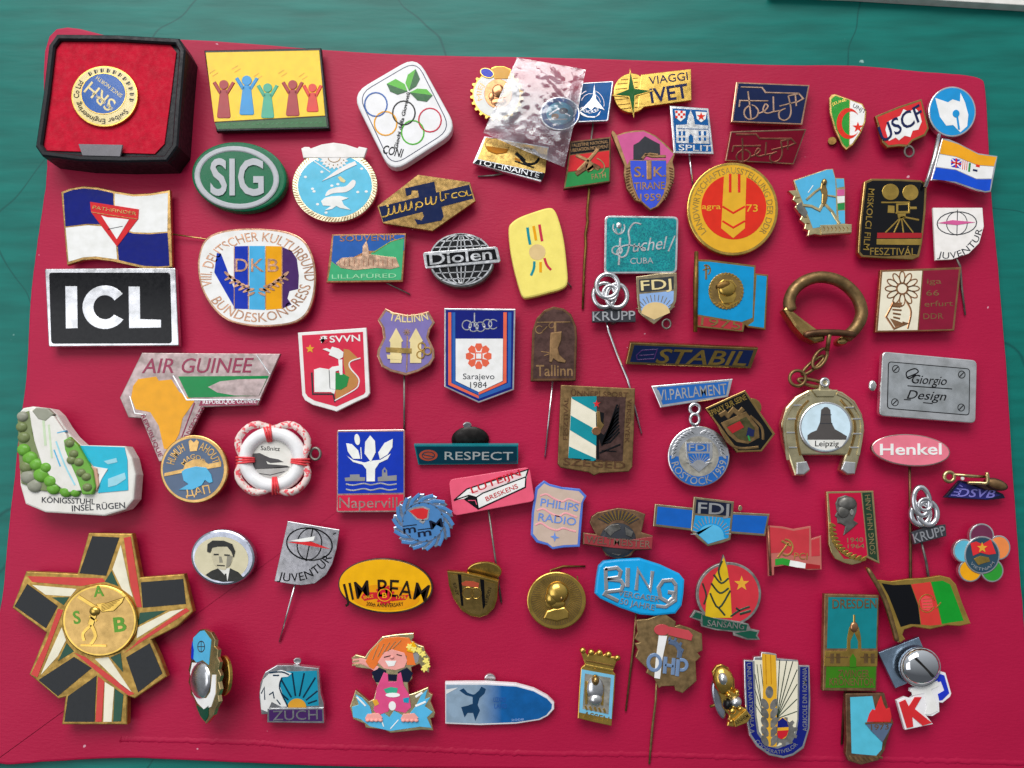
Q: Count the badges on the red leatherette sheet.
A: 82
